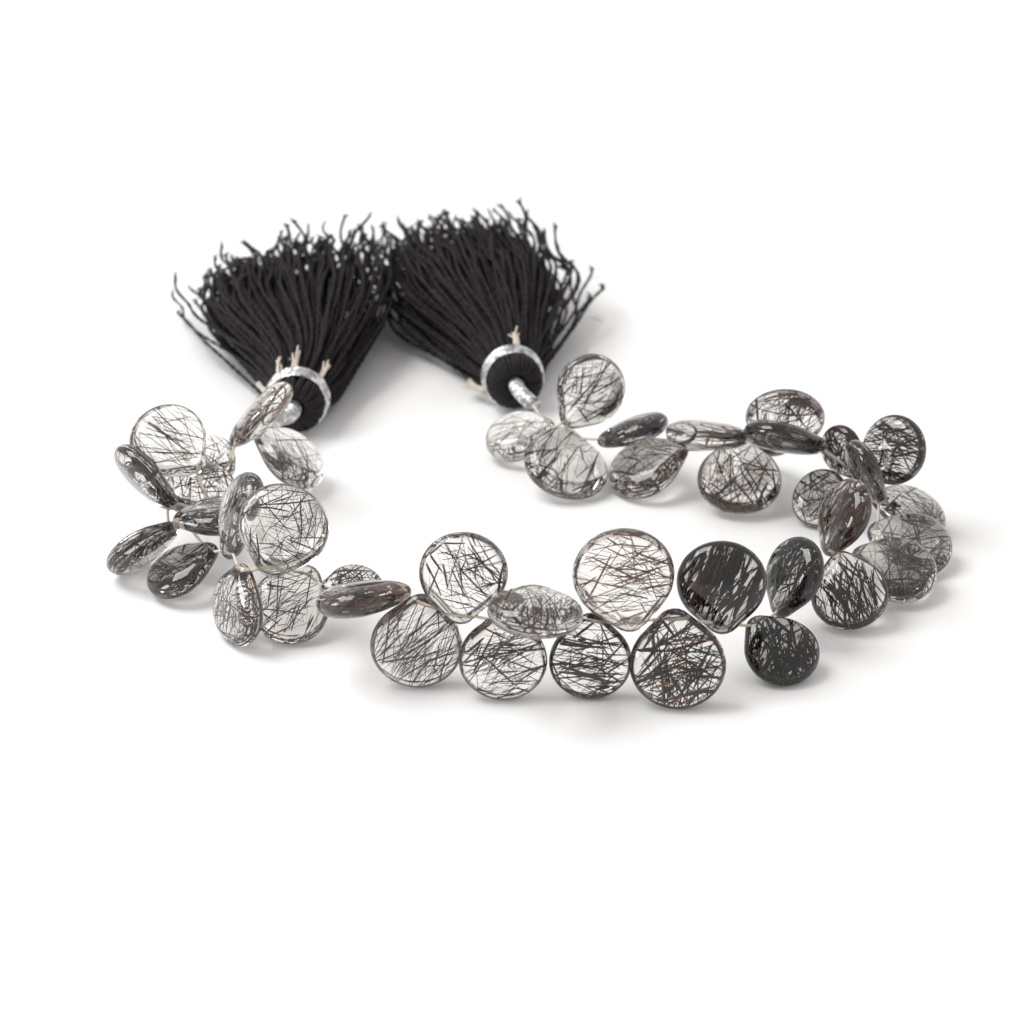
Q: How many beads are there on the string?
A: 44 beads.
